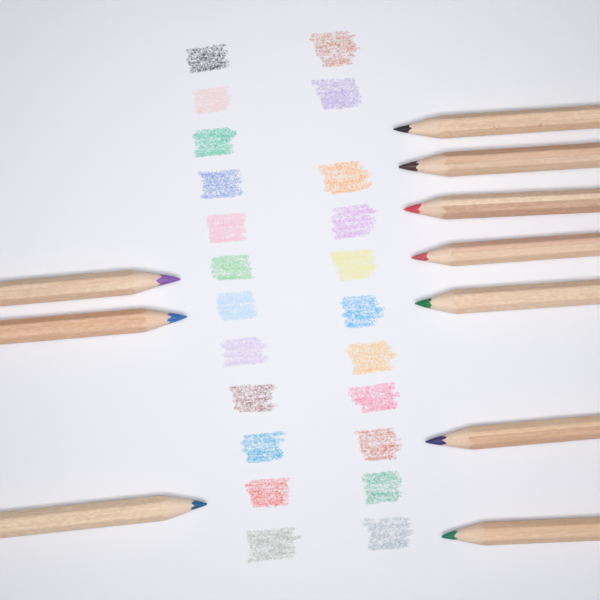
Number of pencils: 10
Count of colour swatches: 23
